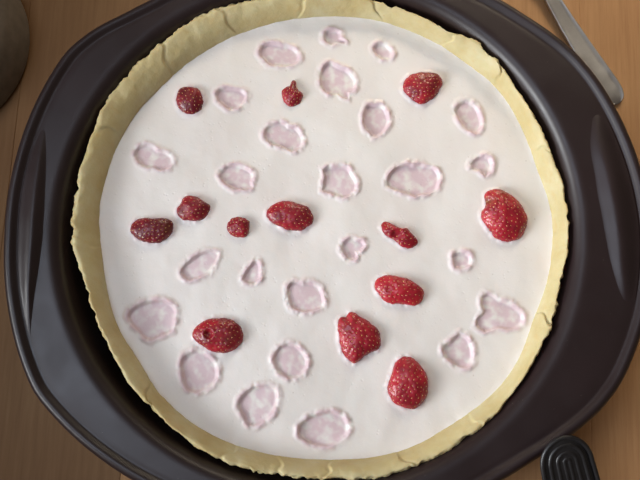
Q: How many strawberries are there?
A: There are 13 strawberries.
